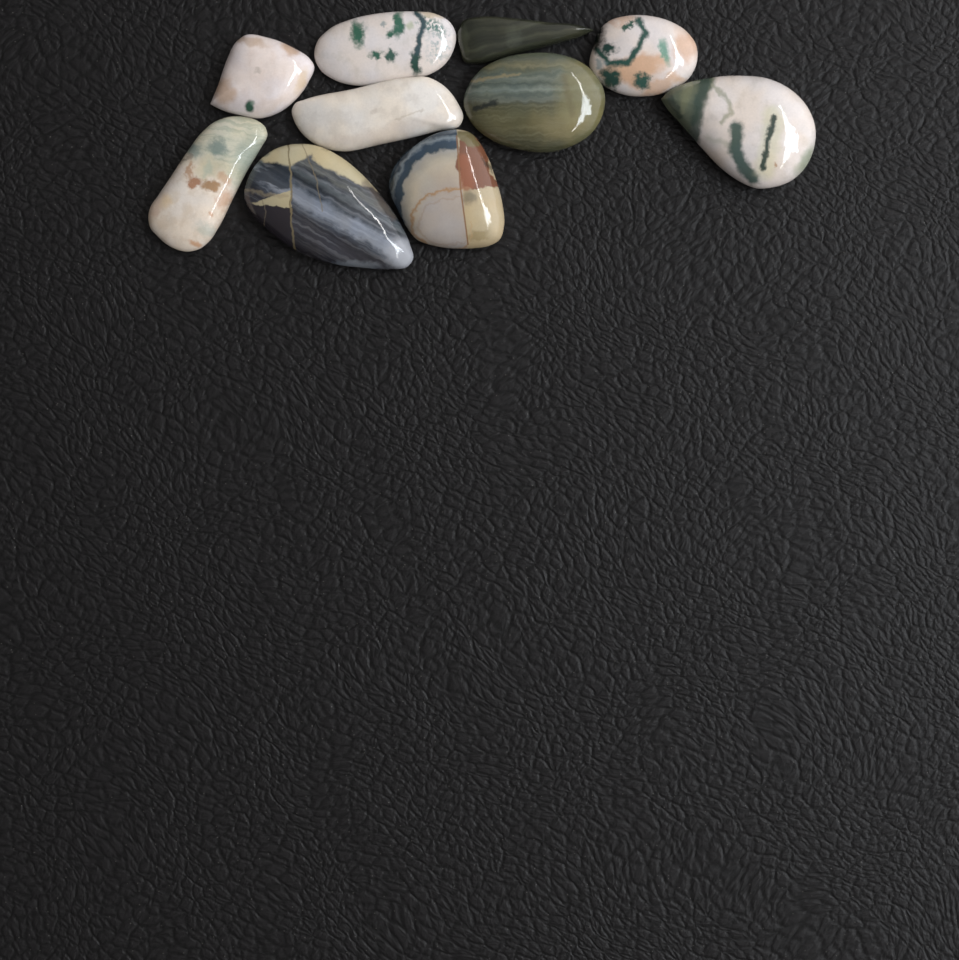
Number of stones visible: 10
